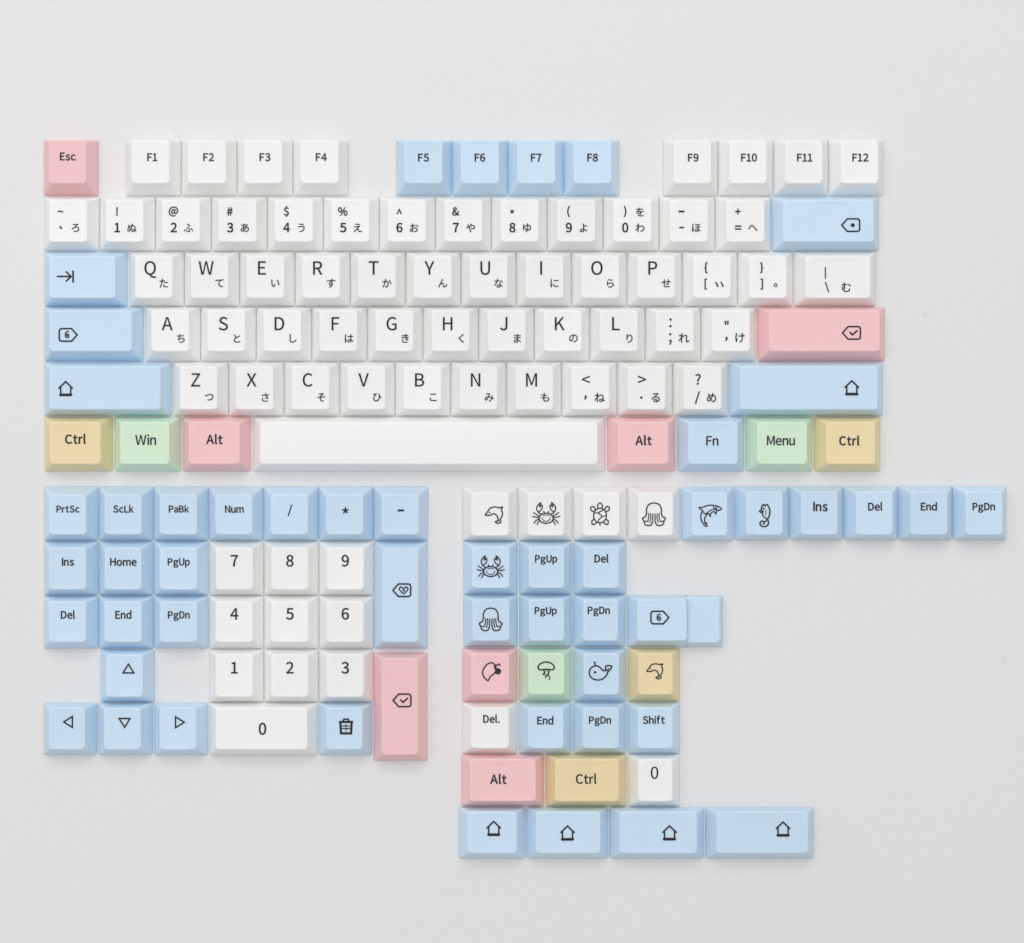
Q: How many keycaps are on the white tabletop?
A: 136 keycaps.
